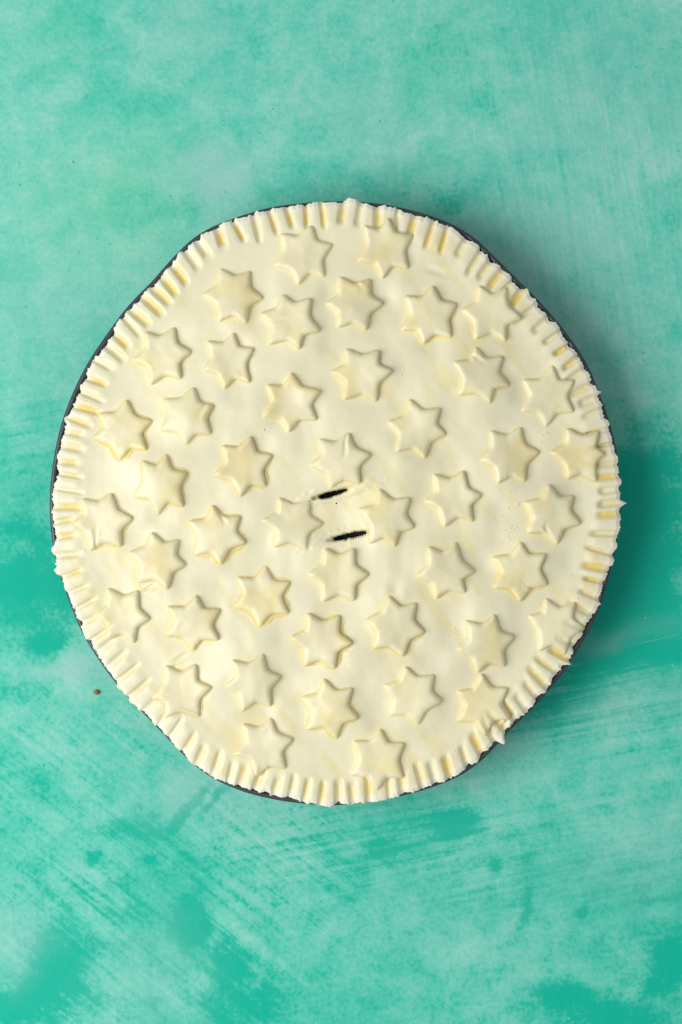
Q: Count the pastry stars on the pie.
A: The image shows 45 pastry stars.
